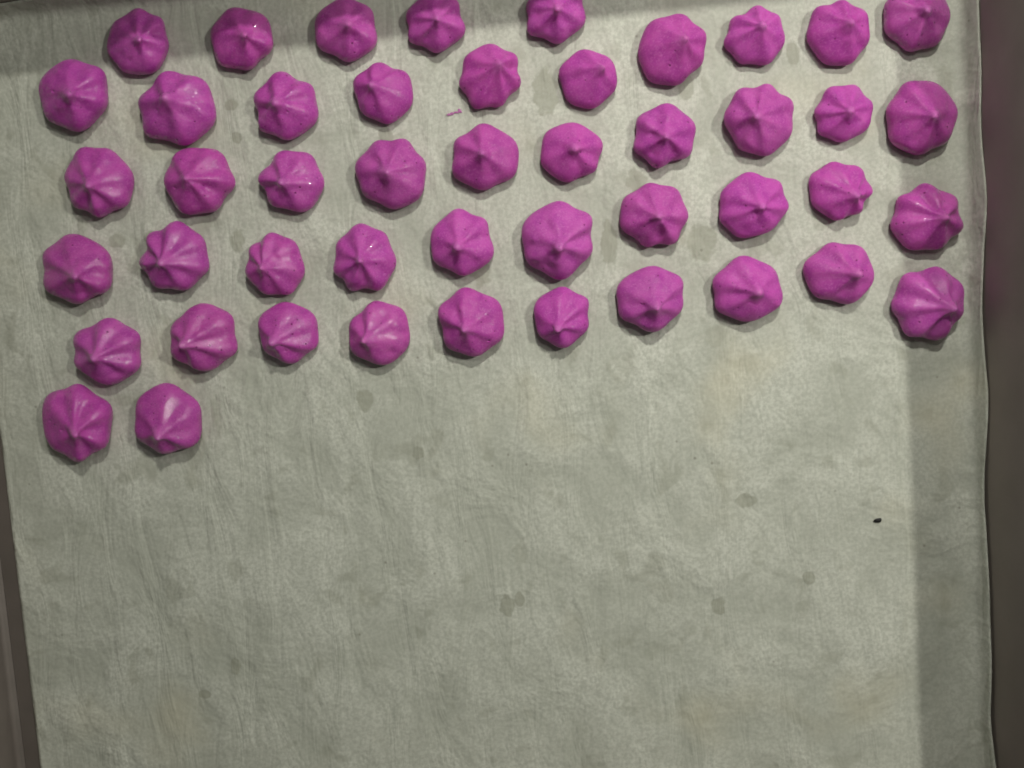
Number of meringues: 47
